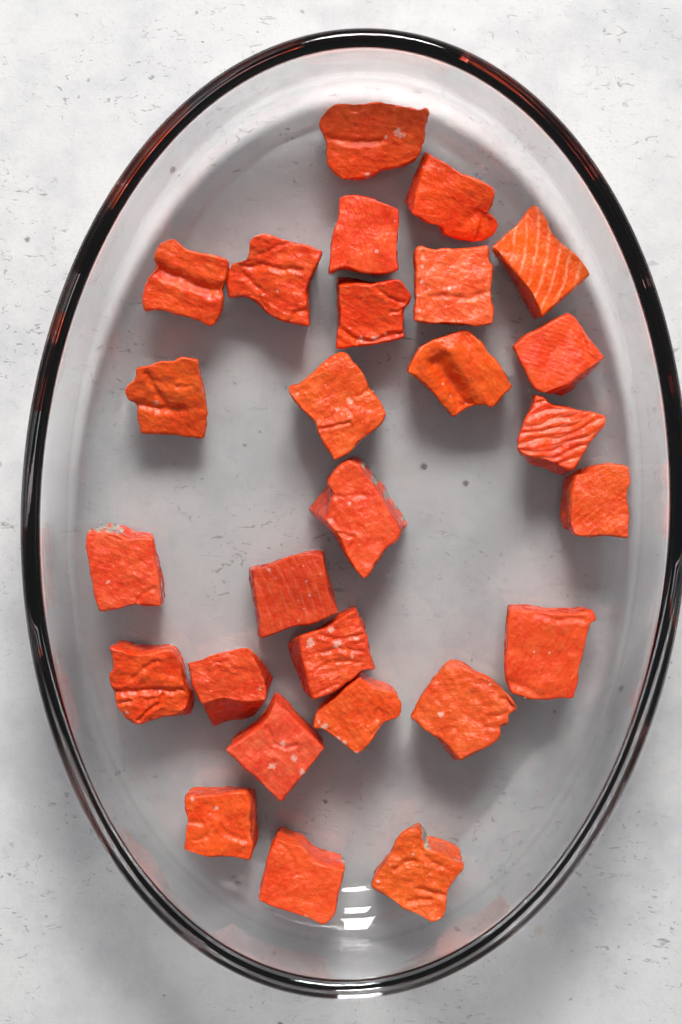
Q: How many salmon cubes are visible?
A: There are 27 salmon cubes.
